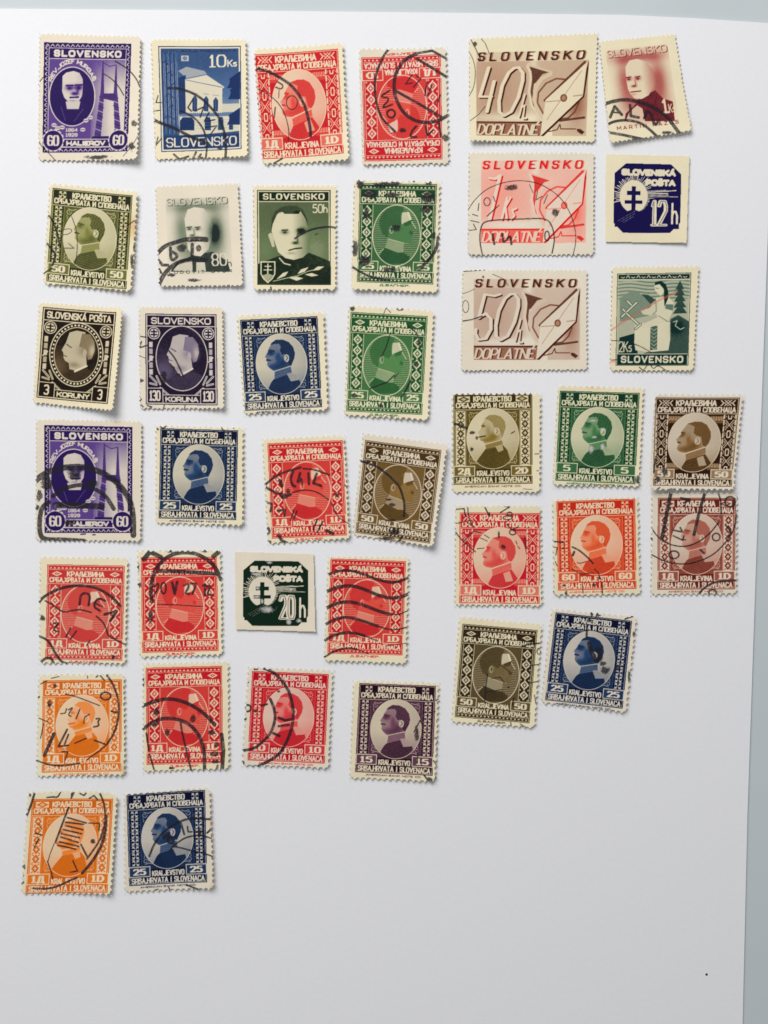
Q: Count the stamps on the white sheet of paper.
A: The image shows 40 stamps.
